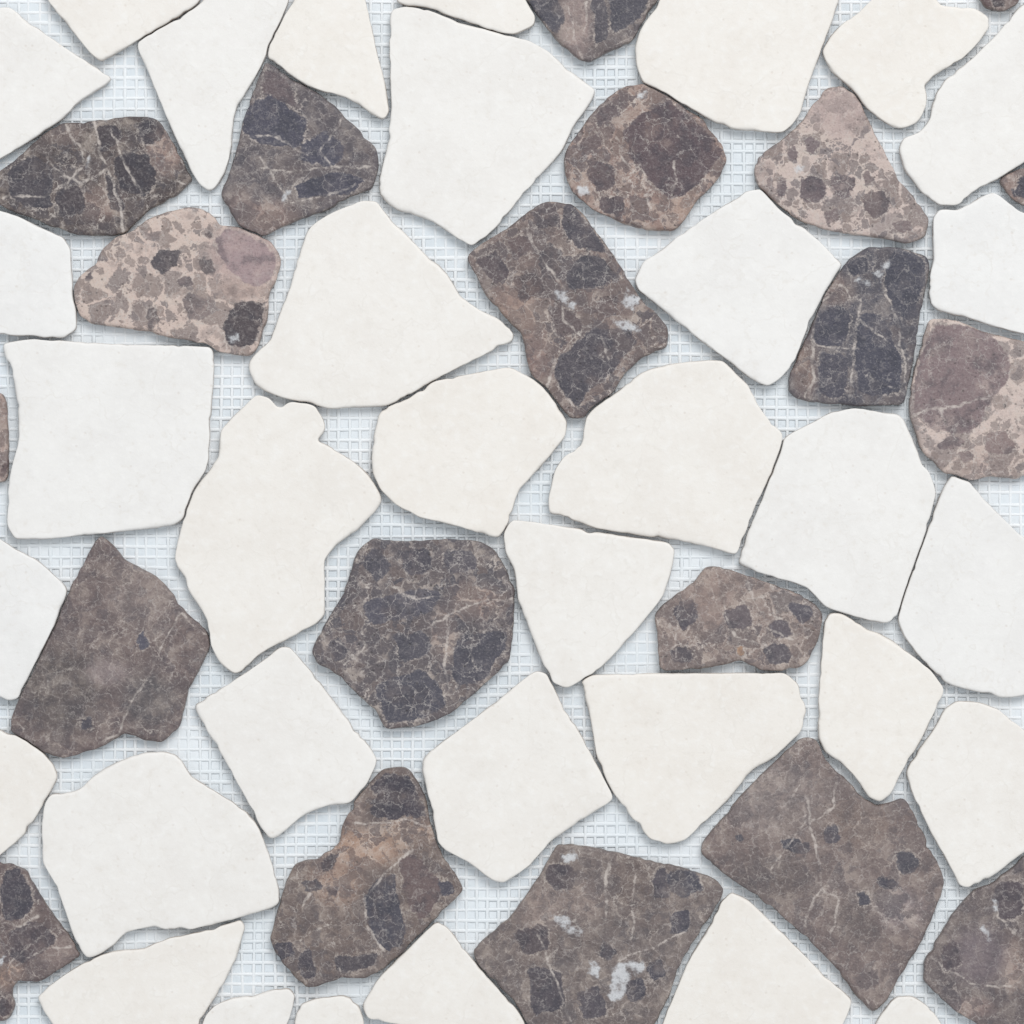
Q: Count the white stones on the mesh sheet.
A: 34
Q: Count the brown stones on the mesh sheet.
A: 20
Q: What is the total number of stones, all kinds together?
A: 54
